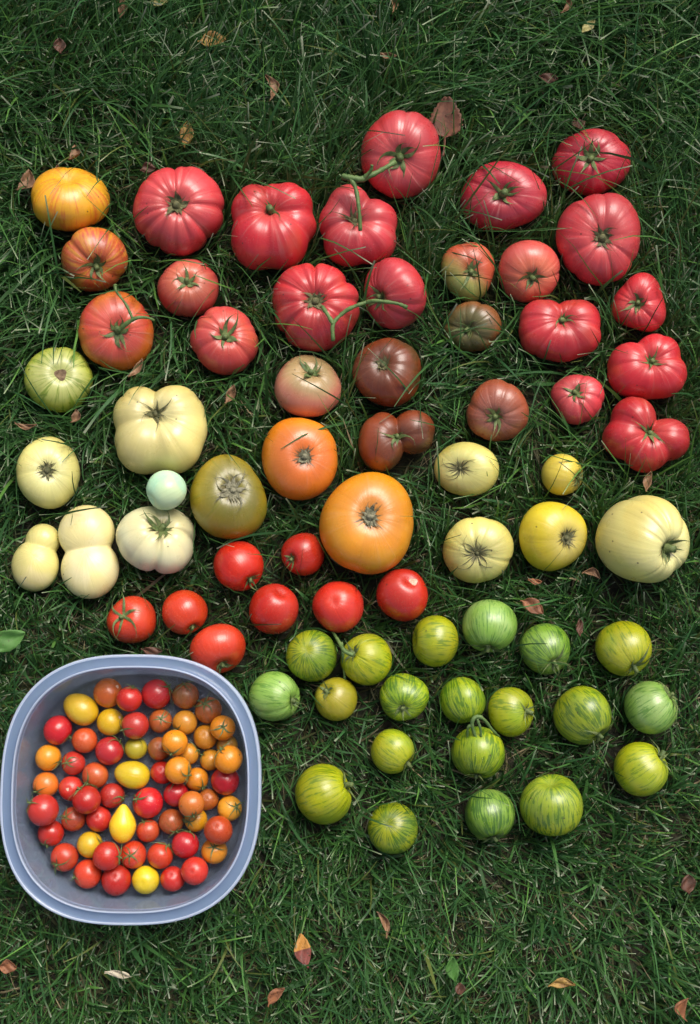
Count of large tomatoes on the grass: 69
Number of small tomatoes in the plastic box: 60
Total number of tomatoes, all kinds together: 129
